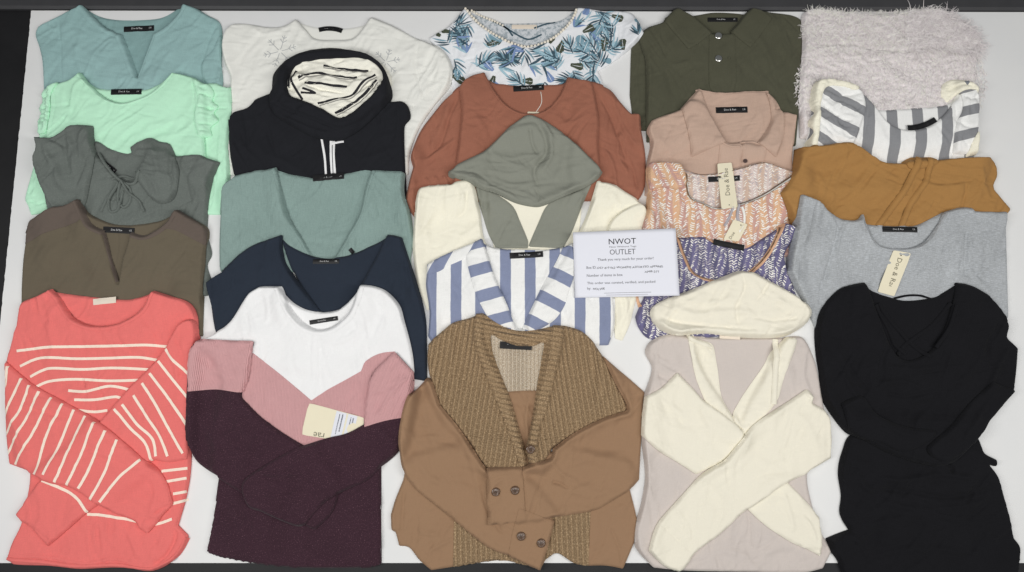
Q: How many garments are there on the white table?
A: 25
